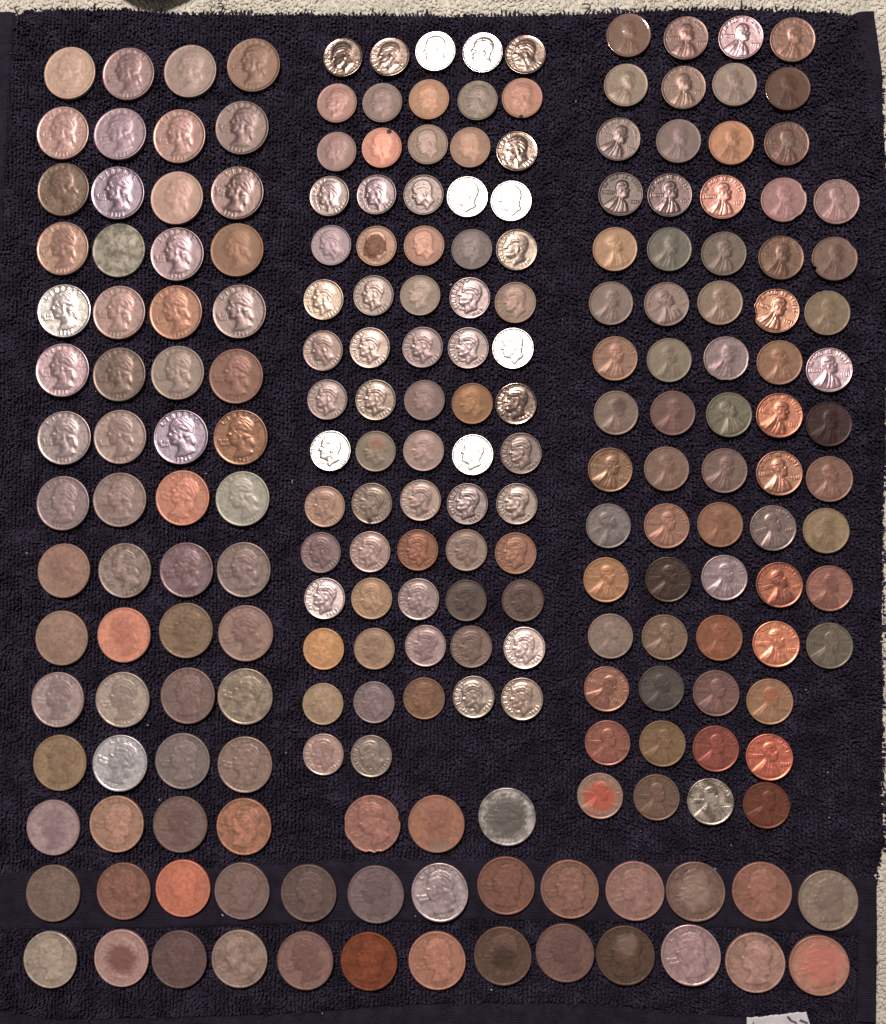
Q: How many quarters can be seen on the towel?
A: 81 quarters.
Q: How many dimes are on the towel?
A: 72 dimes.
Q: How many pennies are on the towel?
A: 69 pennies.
